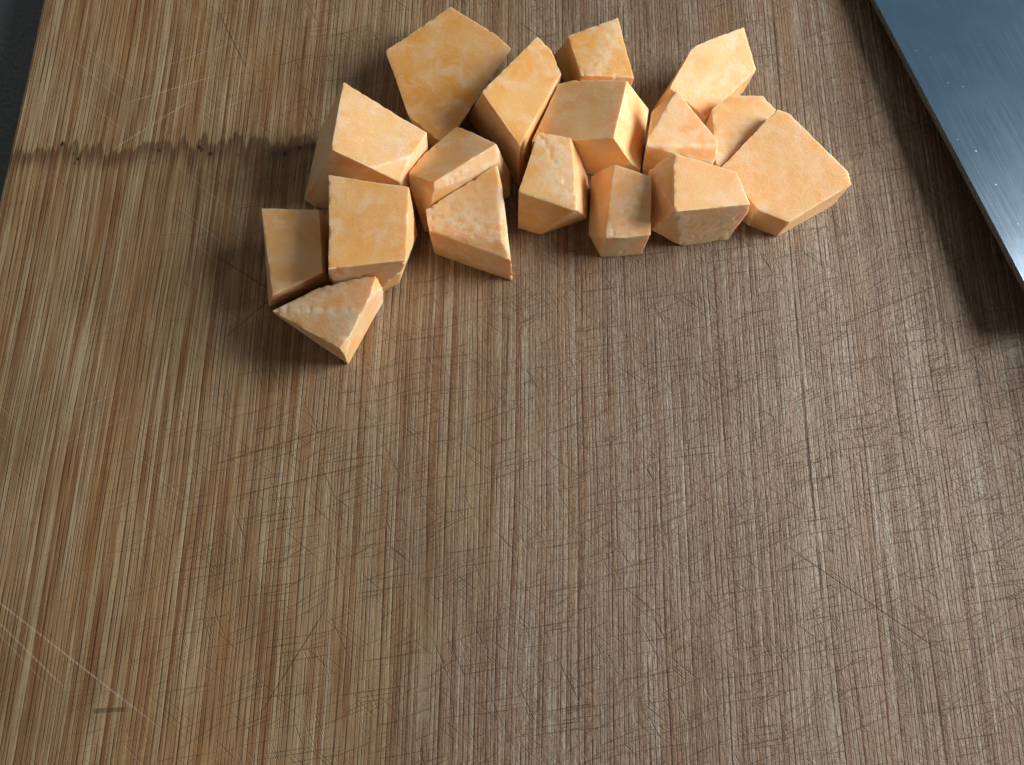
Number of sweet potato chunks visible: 17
